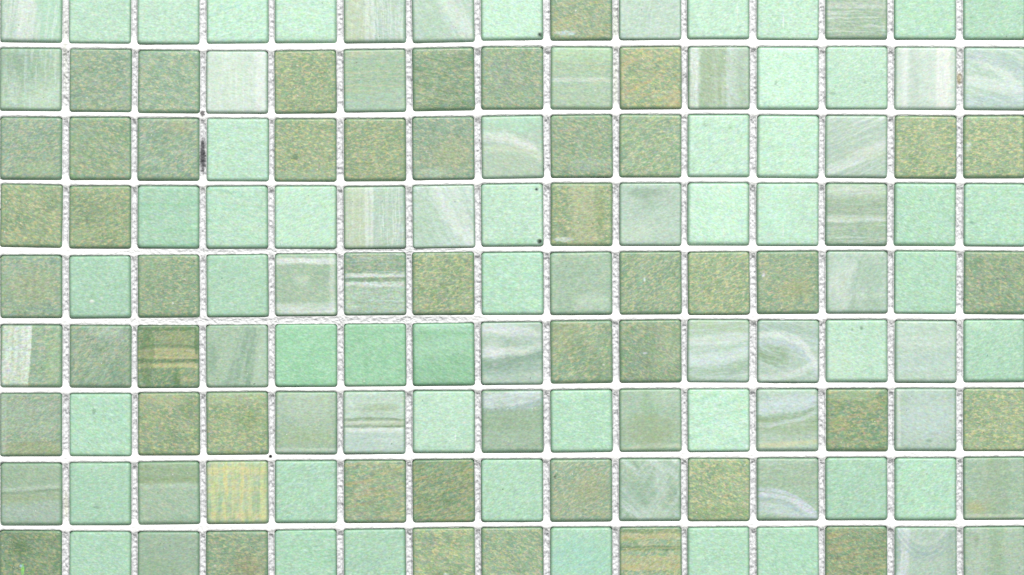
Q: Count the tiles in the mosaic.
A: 135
